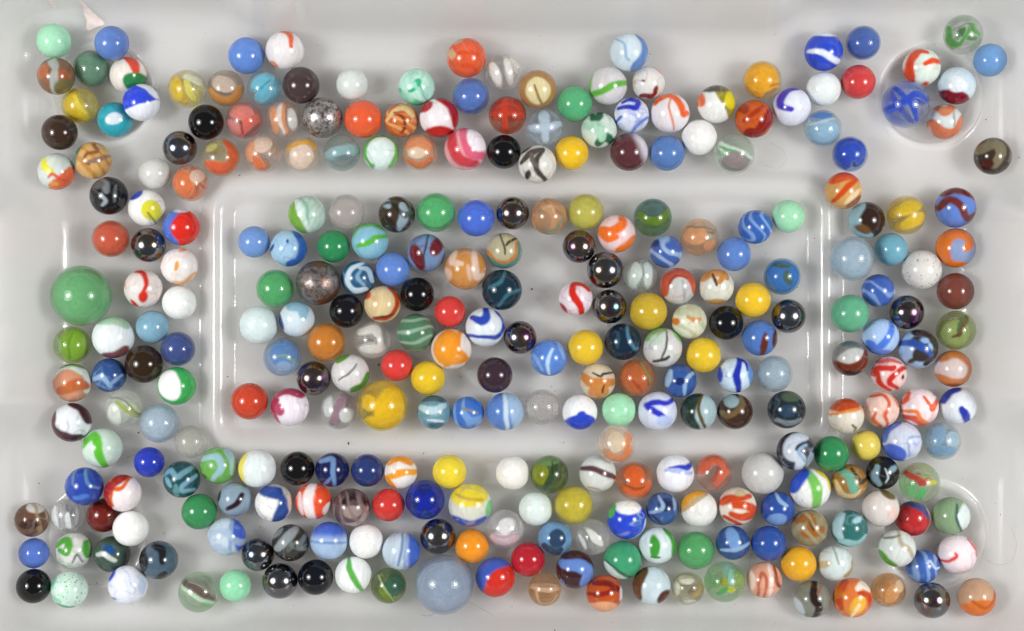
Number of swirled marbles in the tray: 200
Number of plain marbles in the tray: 85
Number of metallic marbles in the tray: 16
